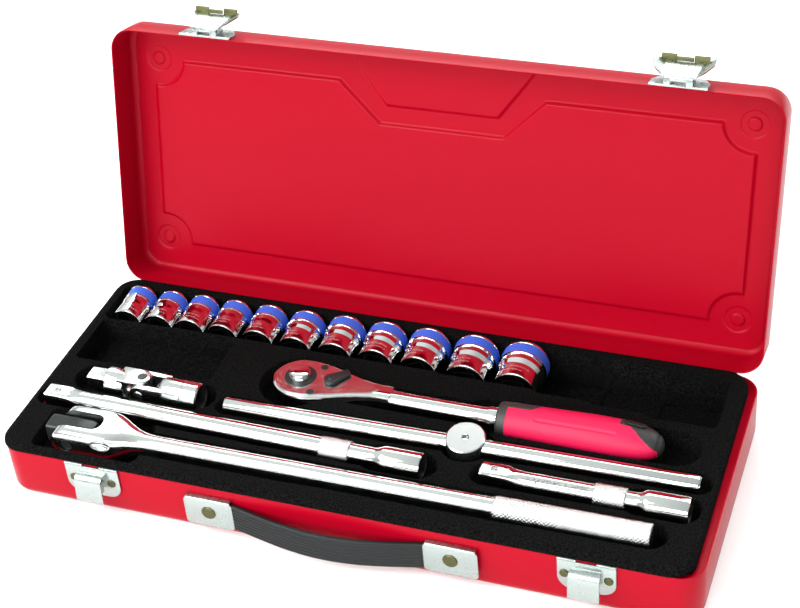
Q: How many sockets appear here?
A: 11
